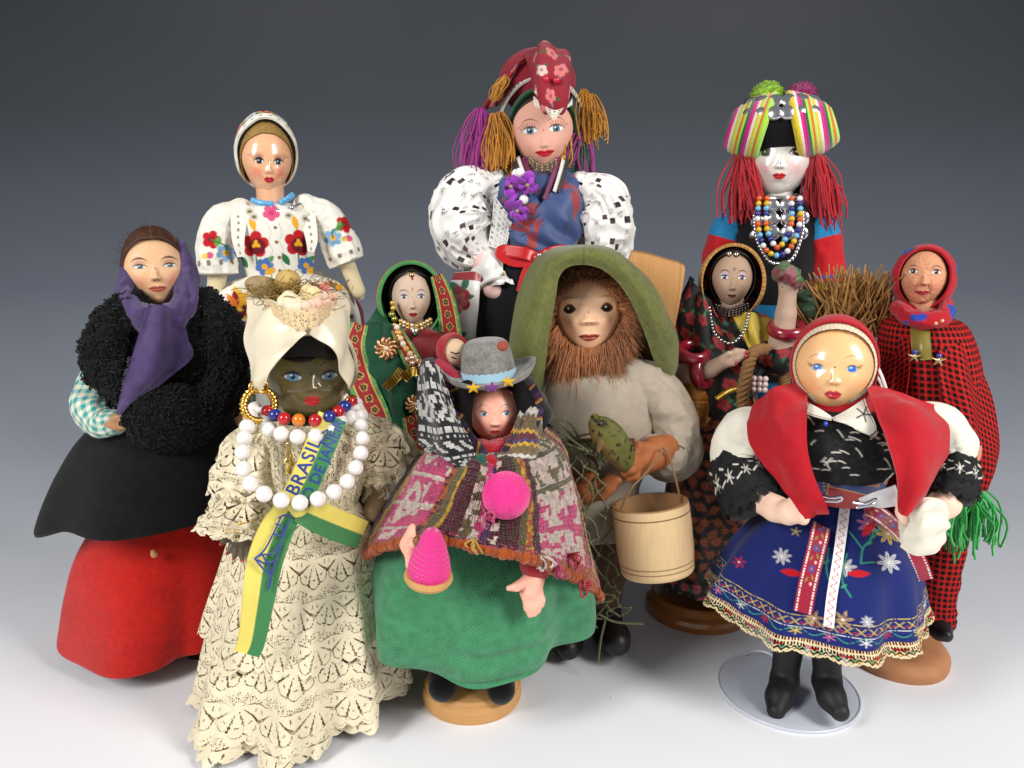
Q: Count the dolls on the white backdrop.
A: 11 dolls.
